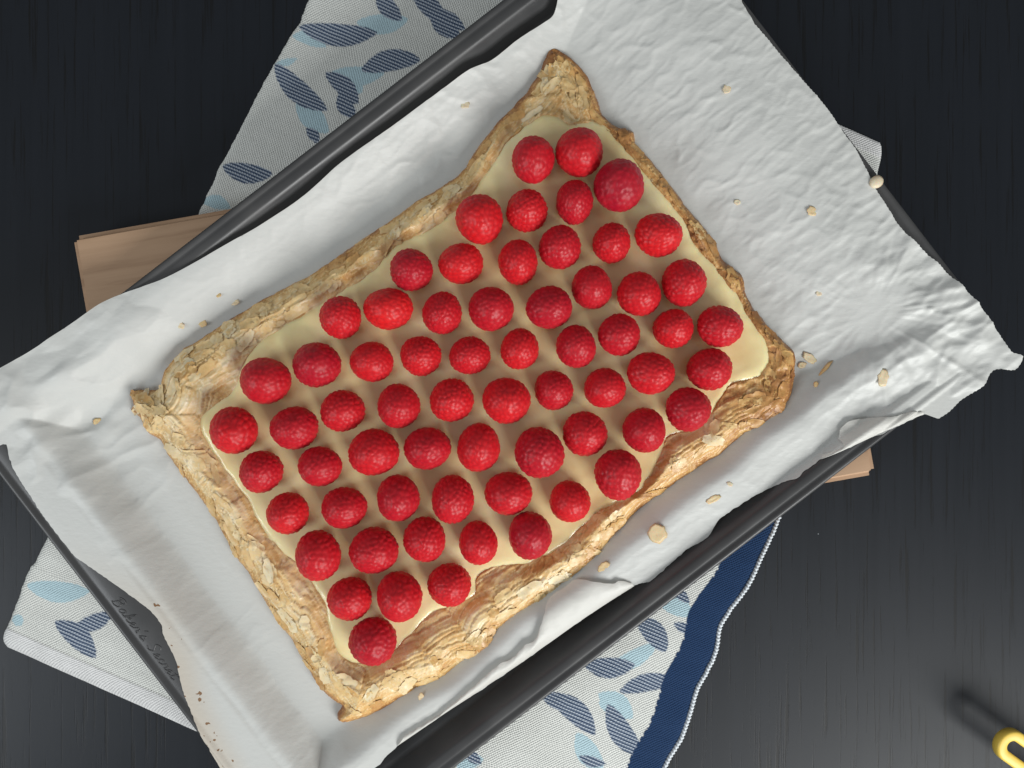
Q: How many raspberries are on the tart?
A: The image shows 65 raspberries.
